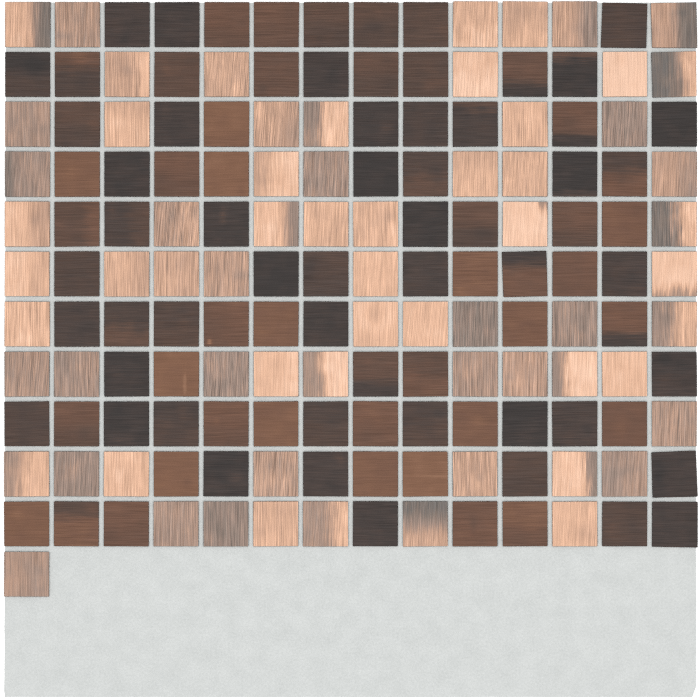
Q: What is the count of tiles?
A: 155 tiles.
